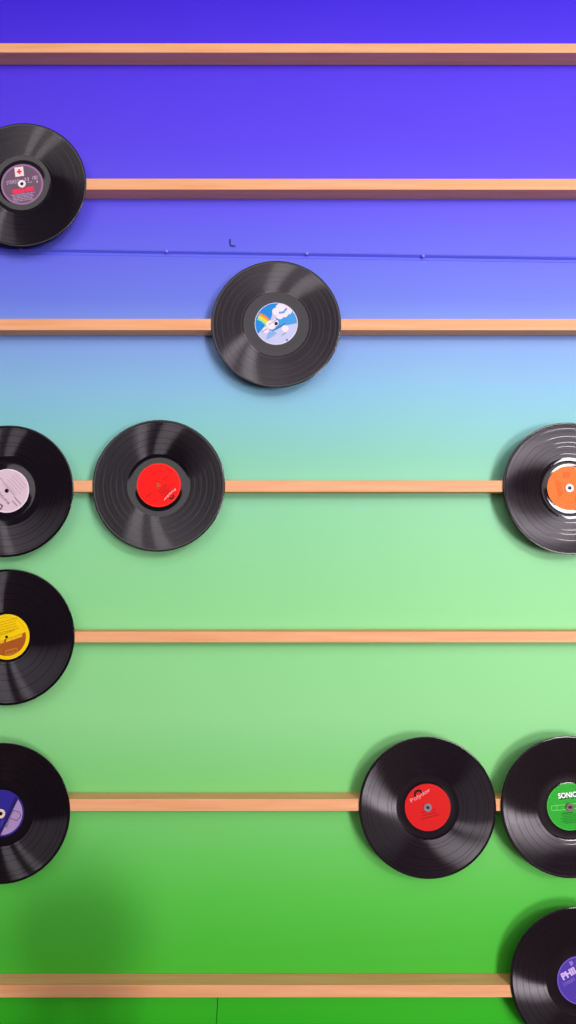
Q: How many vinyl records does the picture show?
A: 10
